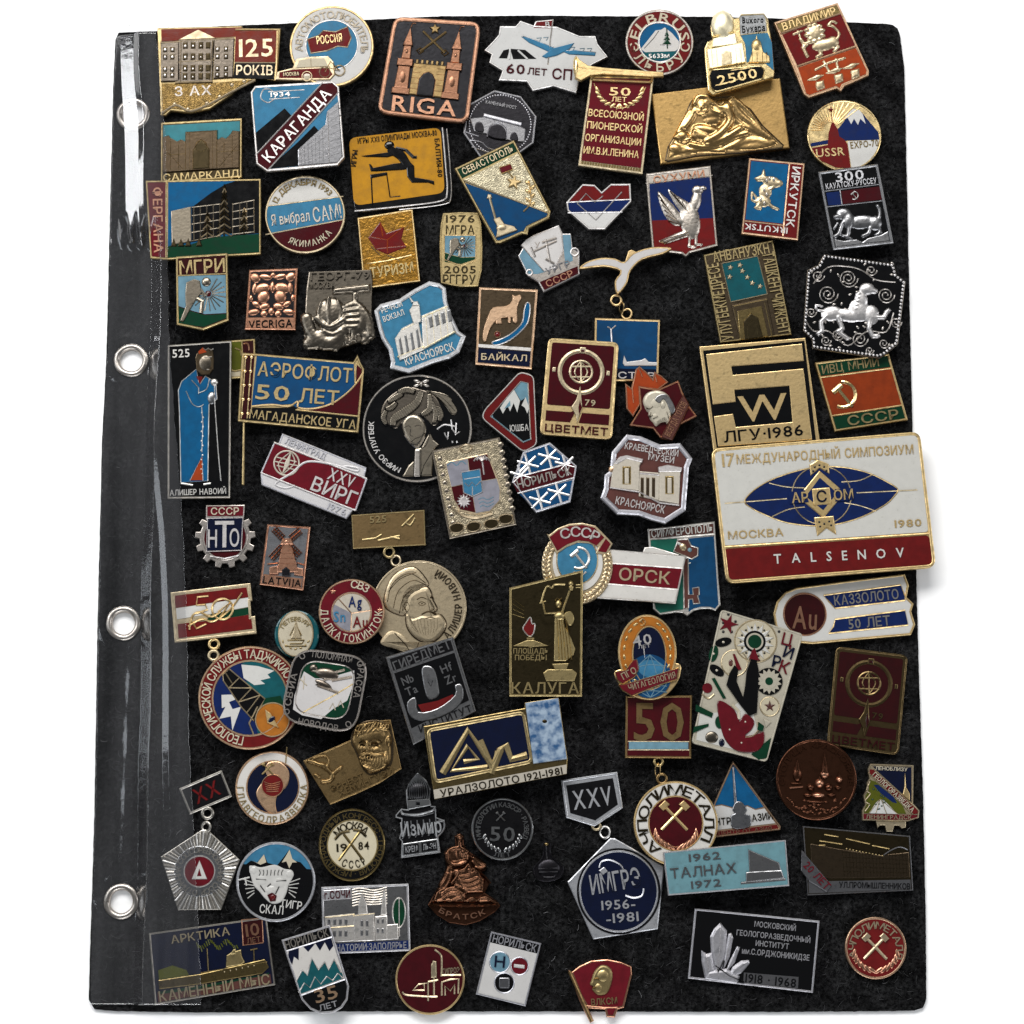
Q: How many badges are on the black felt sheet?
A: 86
